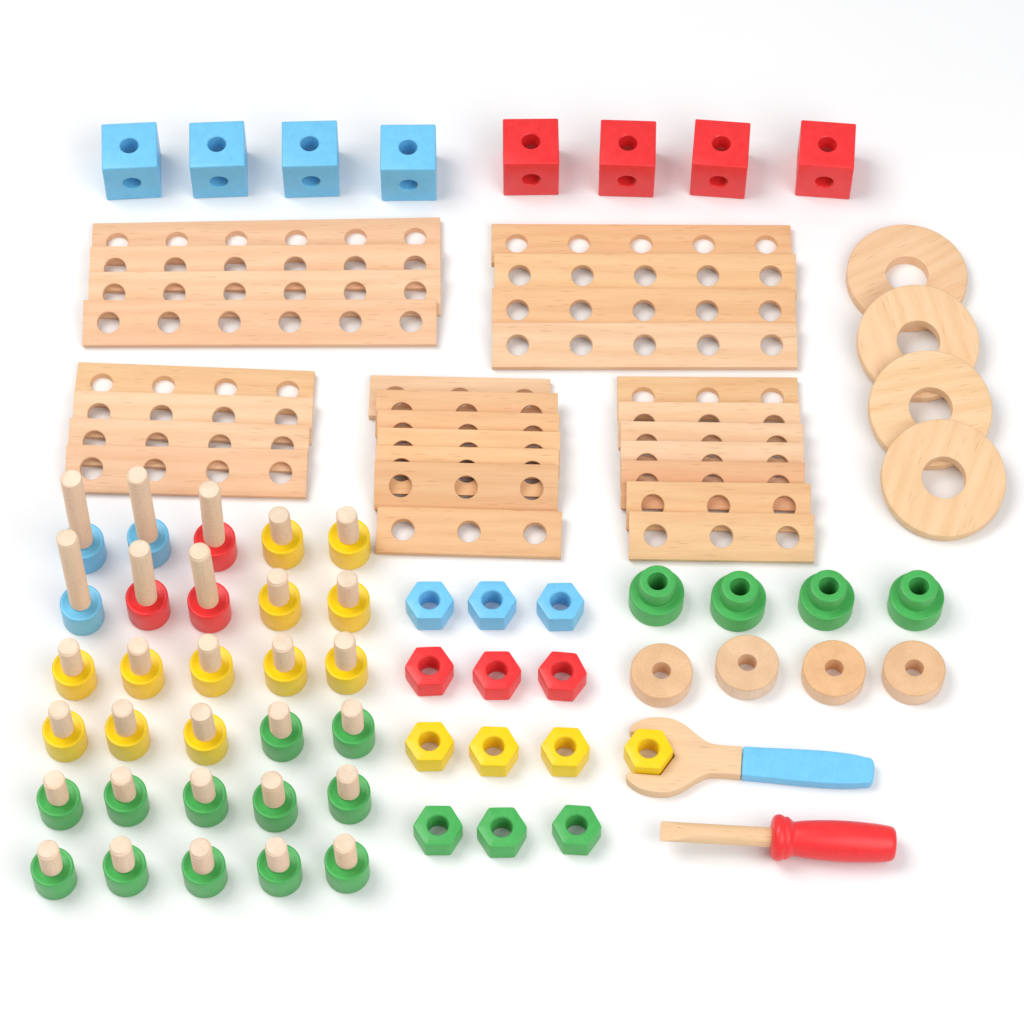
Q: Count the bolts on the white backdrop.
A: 30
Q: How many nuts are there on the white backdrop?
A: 13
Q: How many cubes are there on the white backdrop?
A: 8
